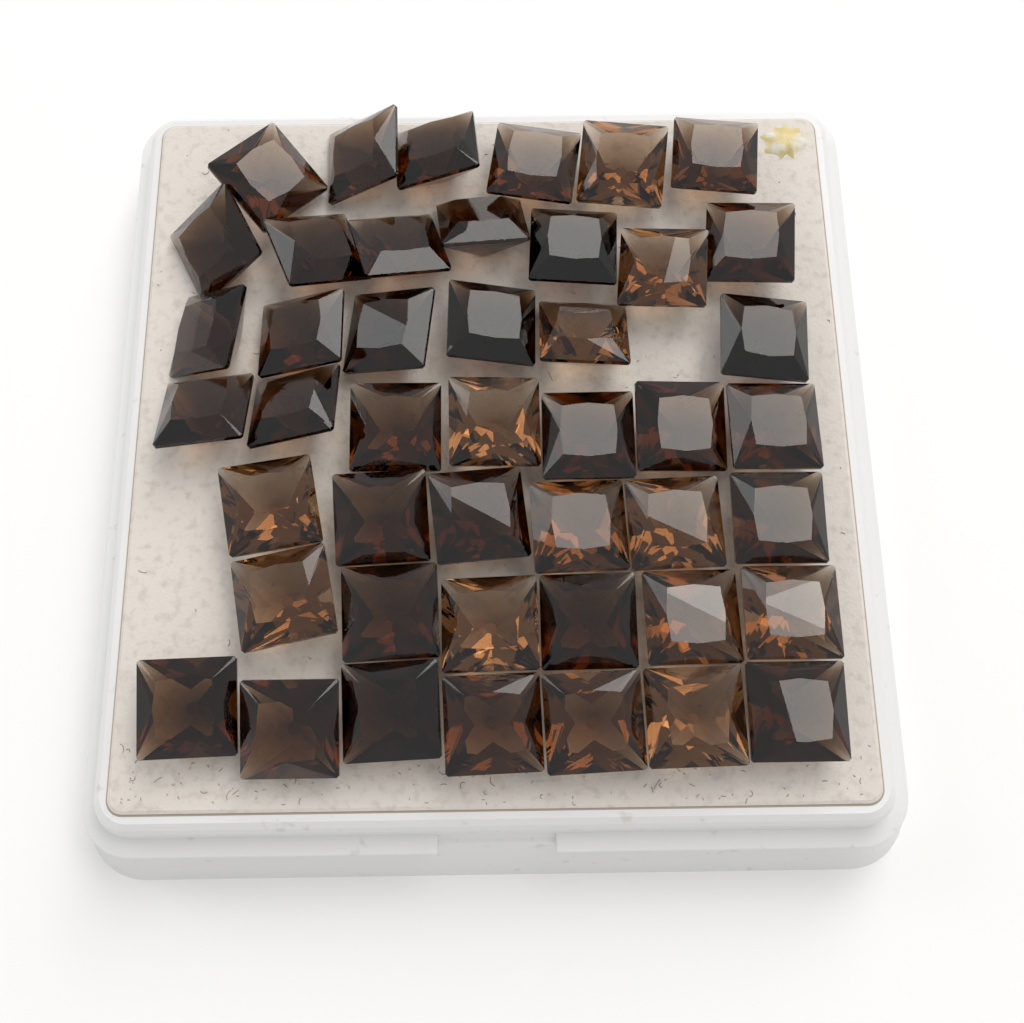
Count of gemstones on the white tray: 45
